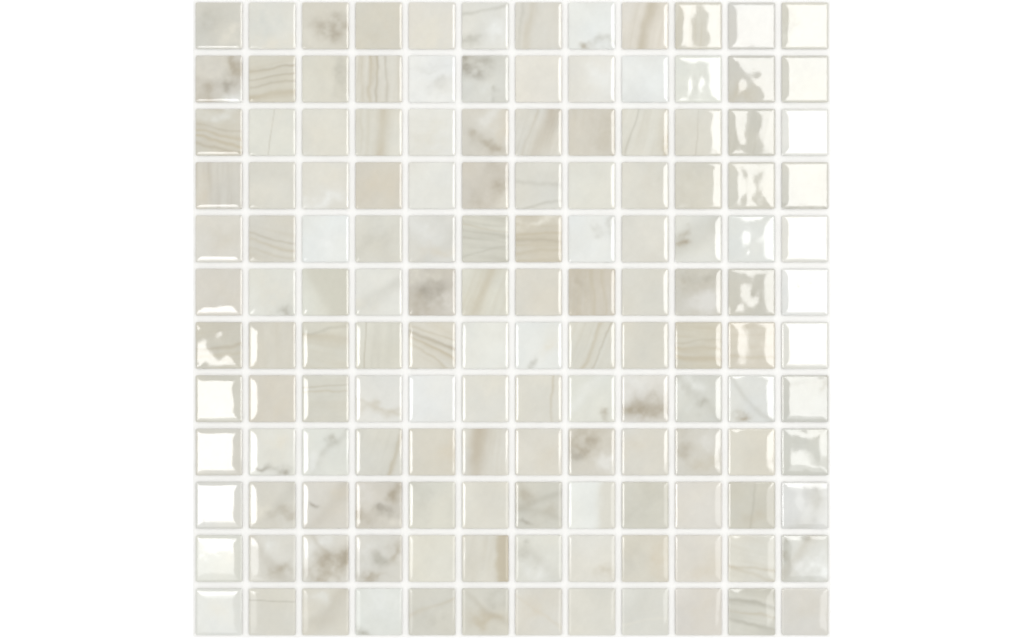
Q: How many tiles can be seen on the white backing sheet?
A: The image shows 144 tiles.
